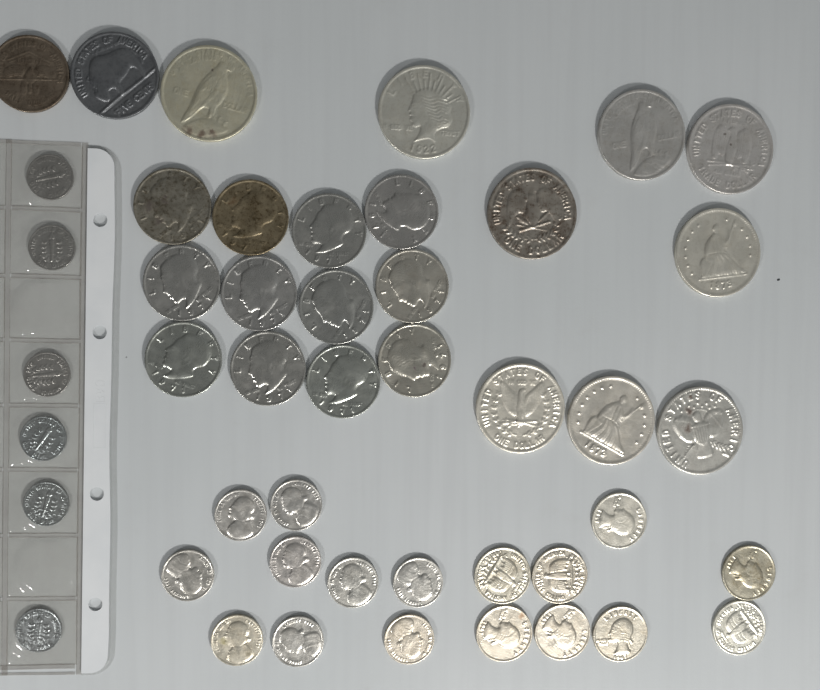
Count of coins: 46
